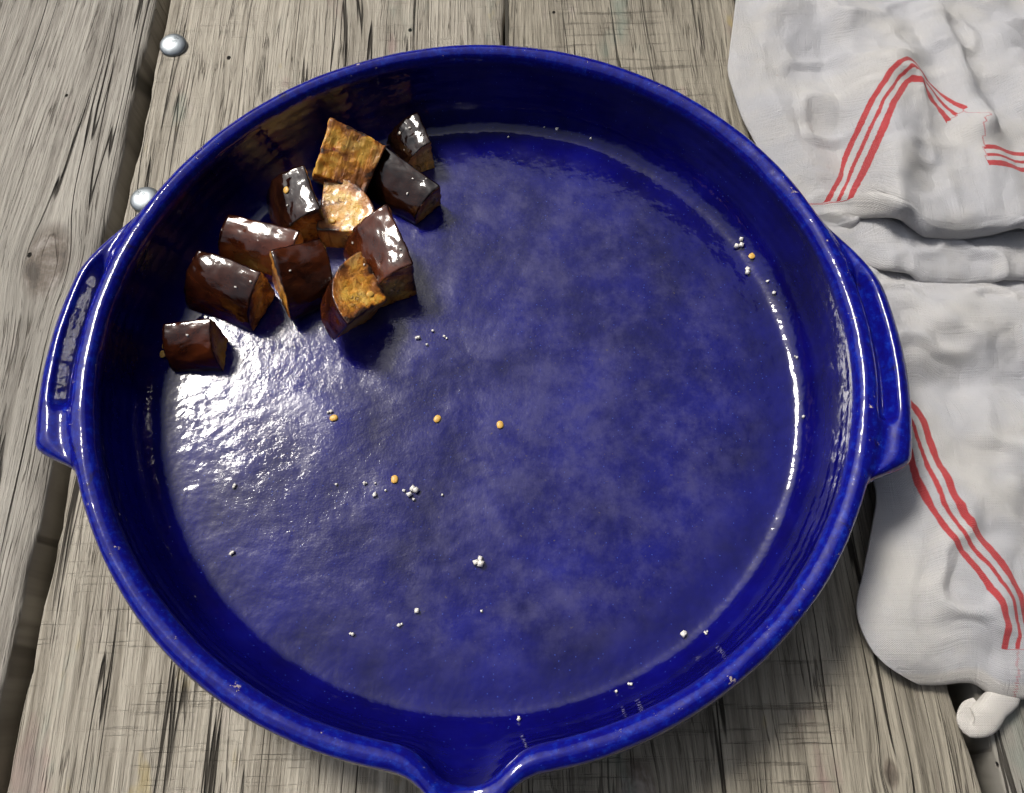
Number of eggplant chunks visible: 11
